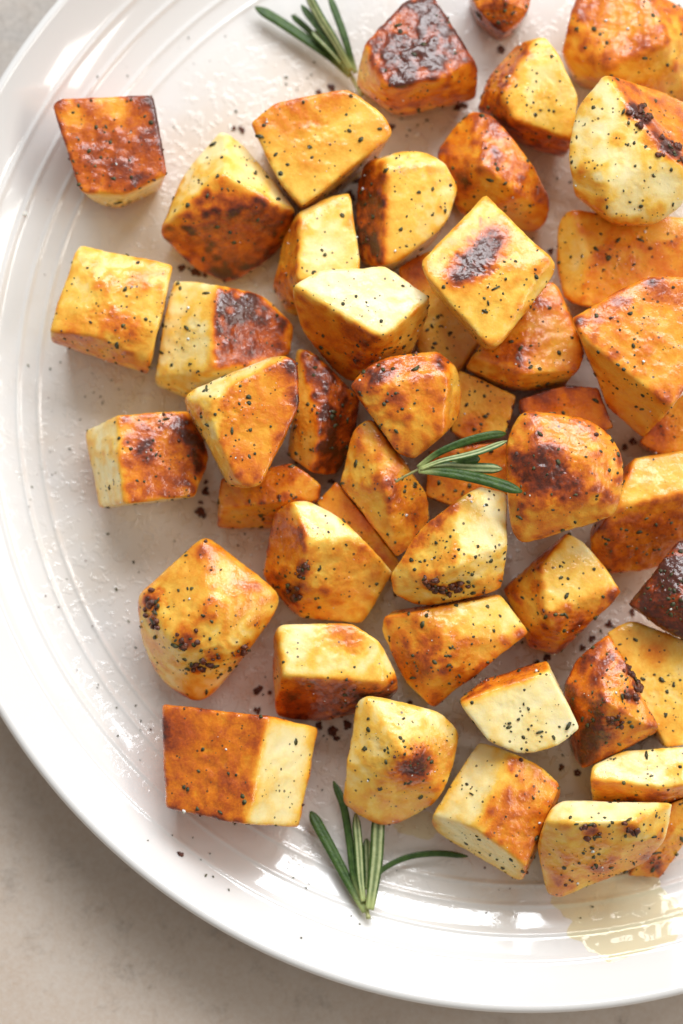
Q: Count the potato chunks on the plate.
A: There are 48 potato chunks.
